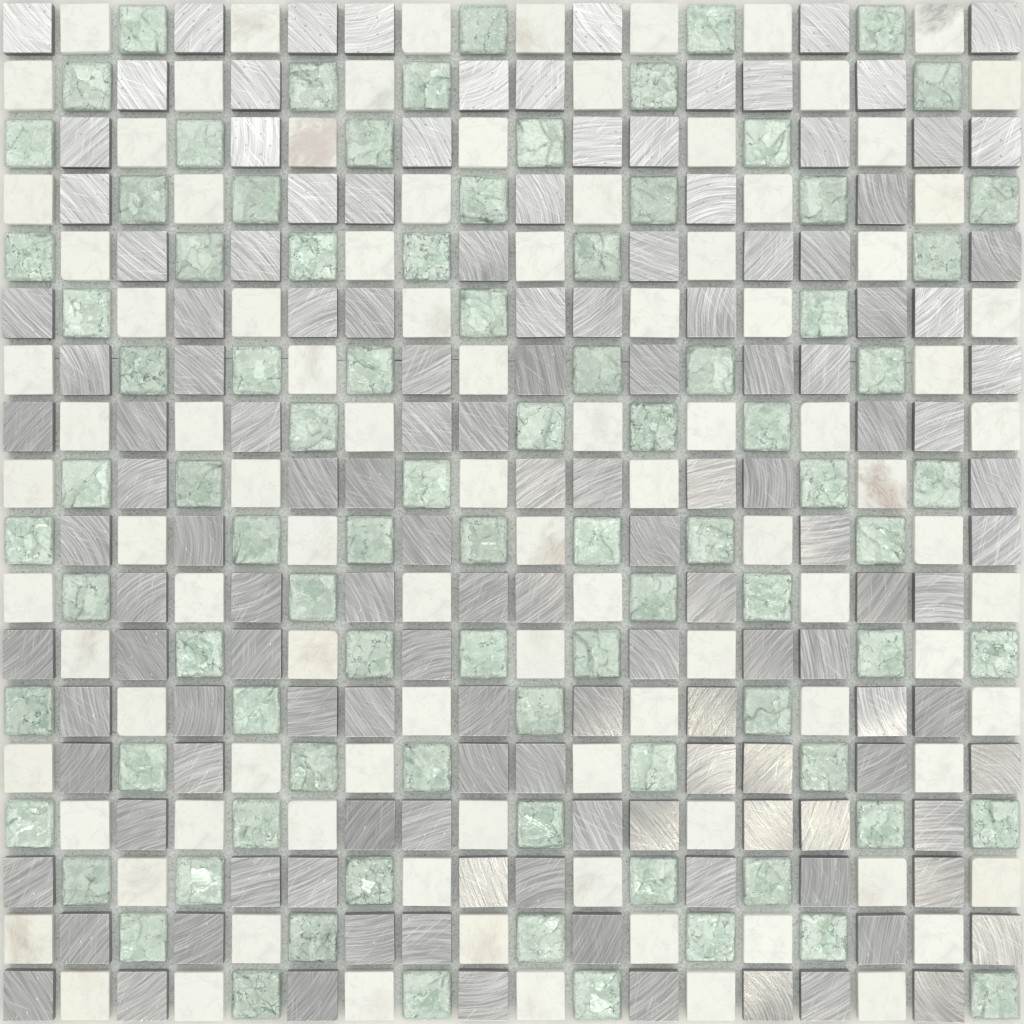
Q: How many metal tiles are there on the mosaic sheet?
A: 136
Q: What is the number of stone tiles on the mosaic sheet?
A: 99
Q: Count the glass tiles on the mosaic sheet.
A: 89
